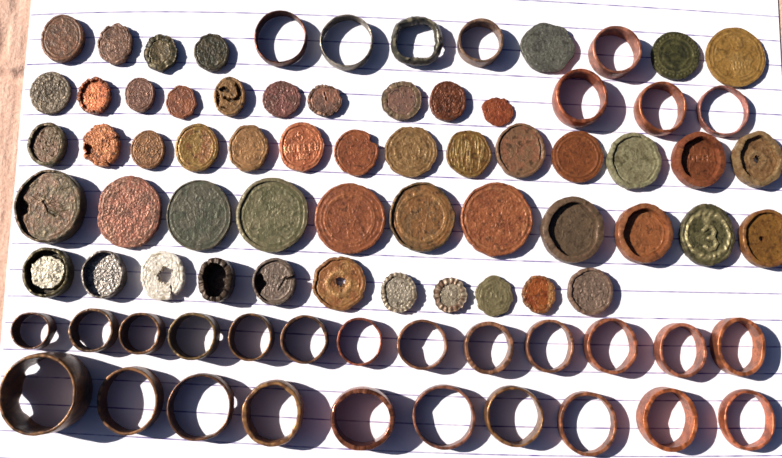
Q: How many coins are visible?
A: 53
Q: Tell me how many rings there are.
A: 31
